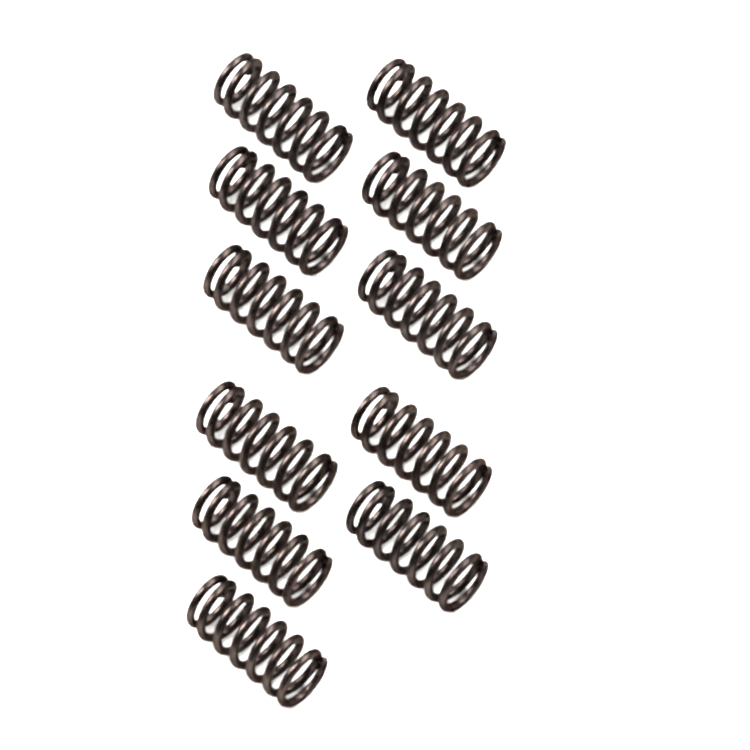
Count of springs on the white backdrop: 11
